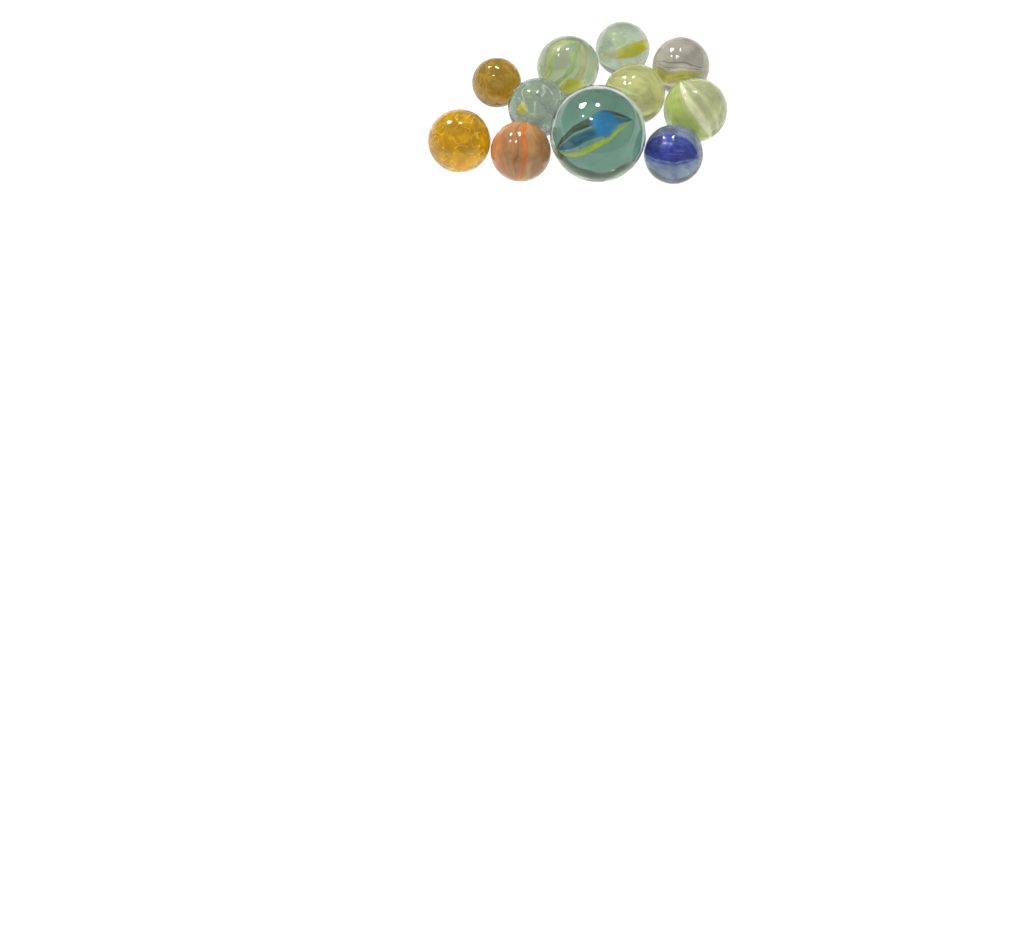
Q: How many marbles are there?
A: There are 11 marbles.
